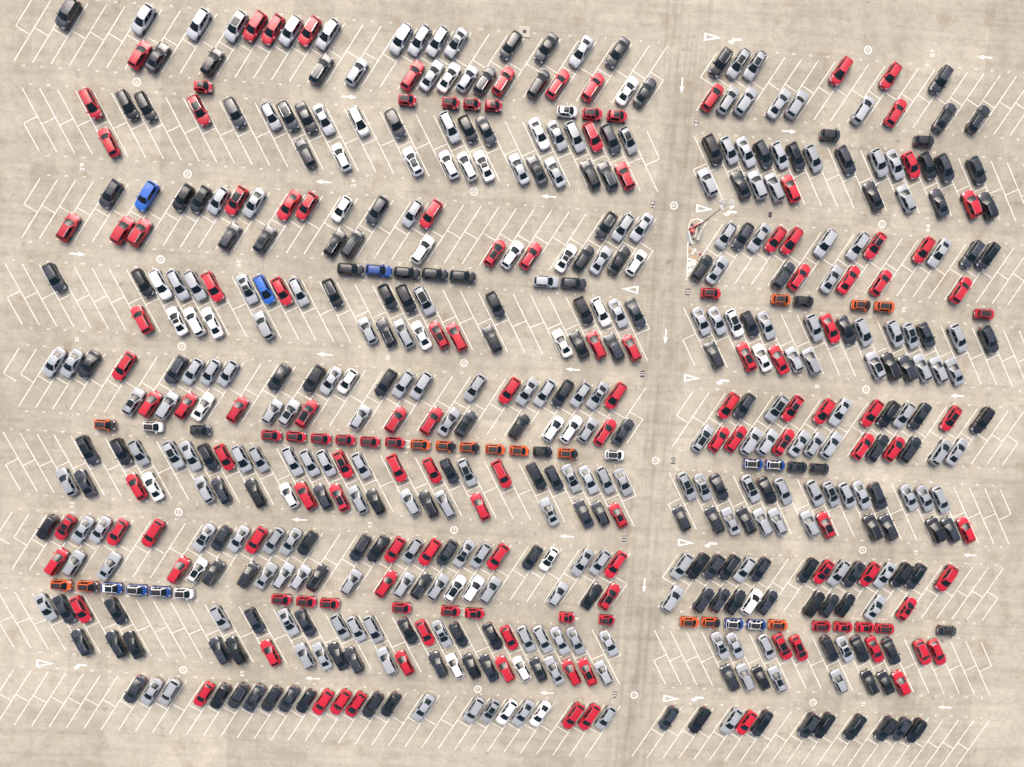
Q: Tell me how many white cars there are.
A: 42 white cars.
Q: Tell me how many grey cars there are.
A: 200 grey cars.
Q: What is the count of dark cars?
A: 195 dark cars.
